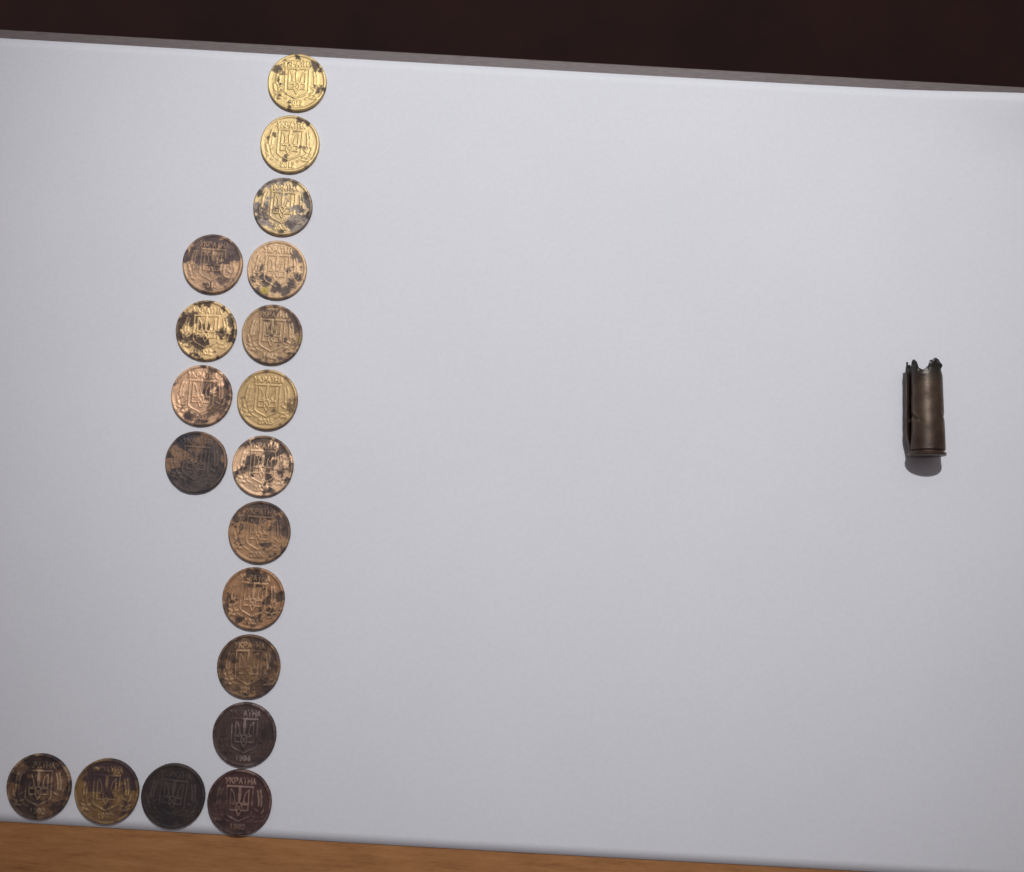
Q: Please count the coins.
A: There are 19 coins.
